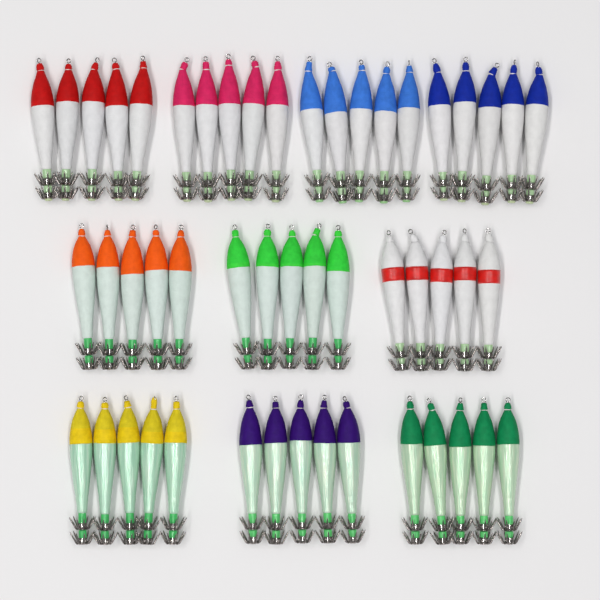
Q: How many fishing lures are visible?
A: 50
